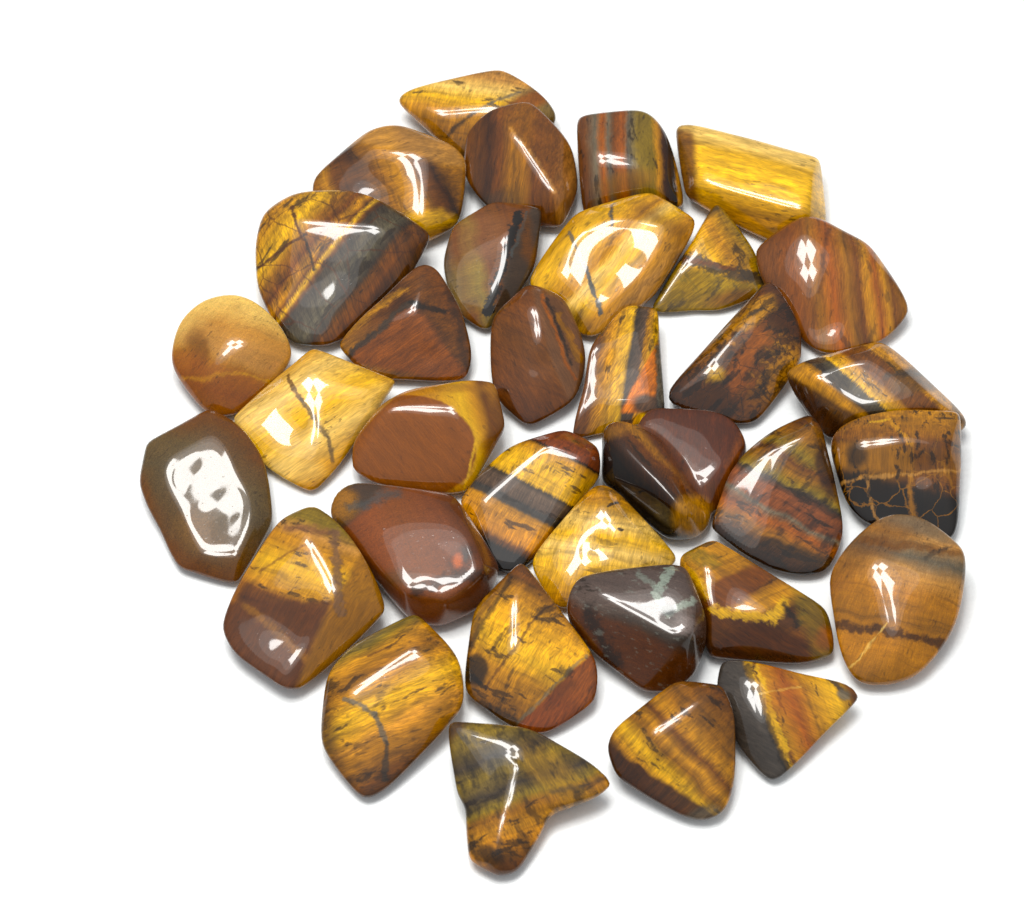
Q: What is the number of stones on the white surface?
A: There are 34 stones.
